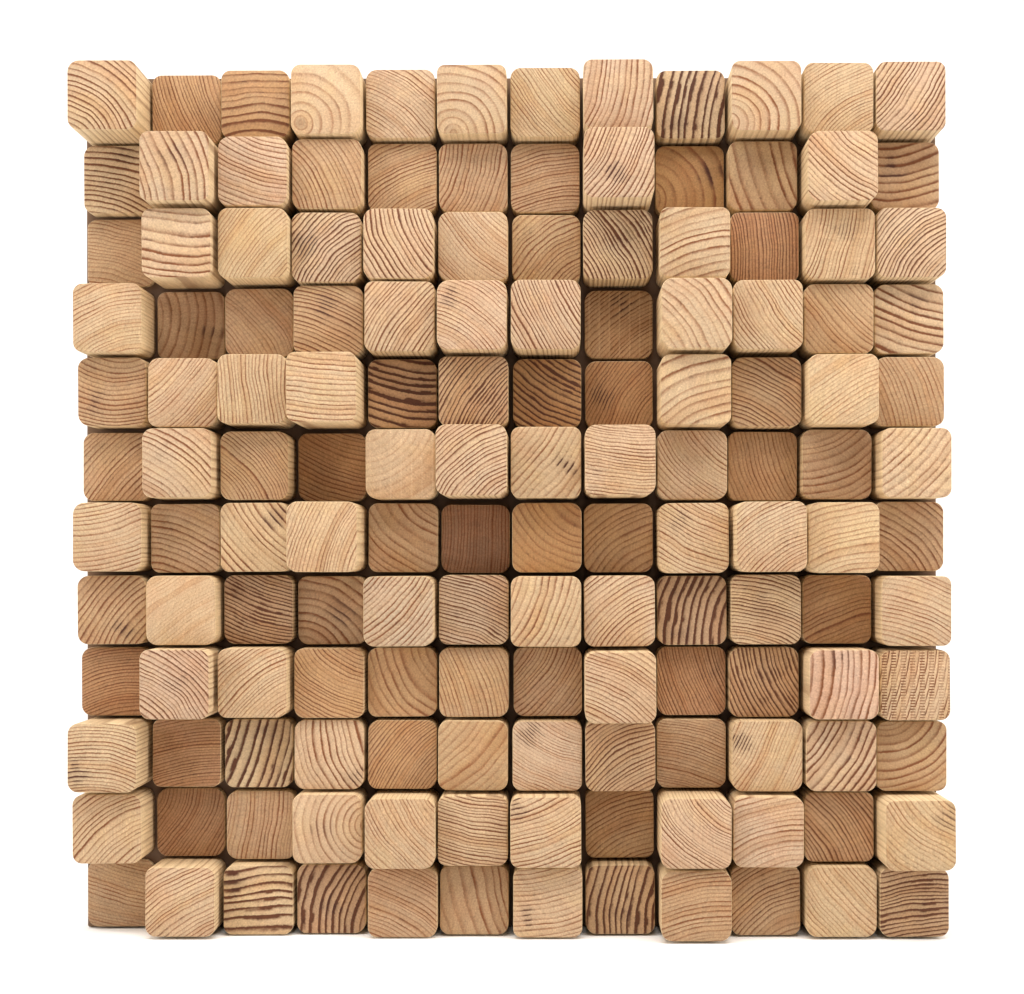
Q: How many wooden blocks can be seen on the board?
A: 144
